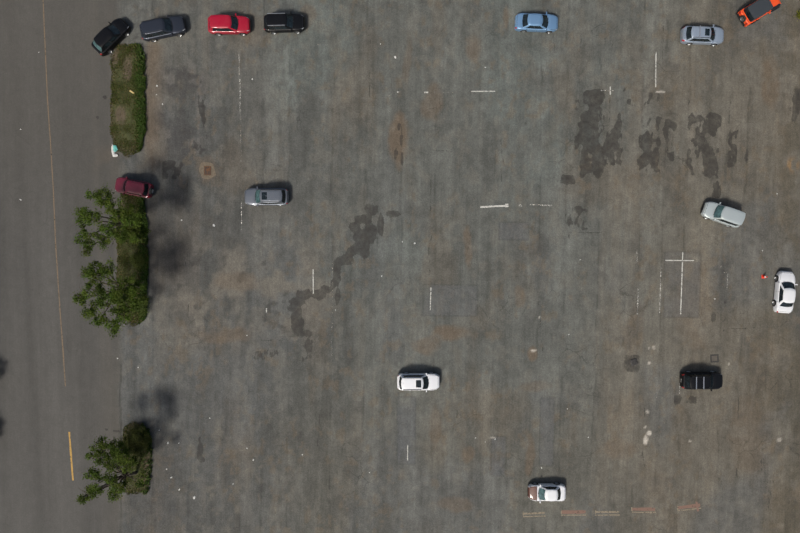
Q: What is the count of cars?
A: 14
